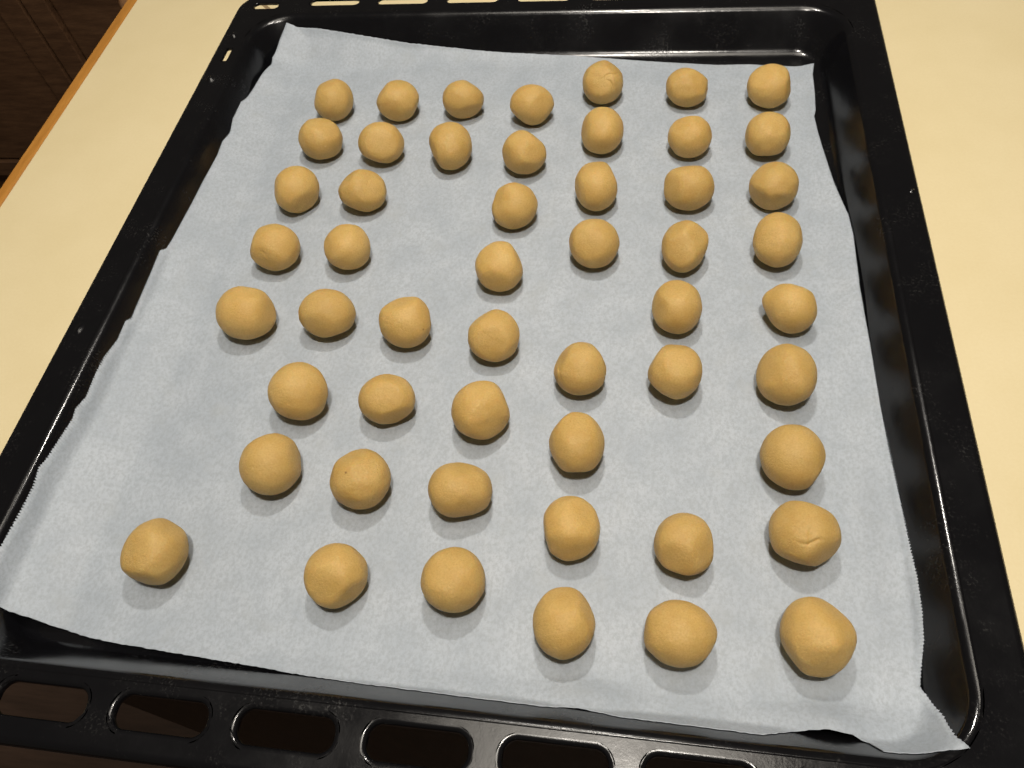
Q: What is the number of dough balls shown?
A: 52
